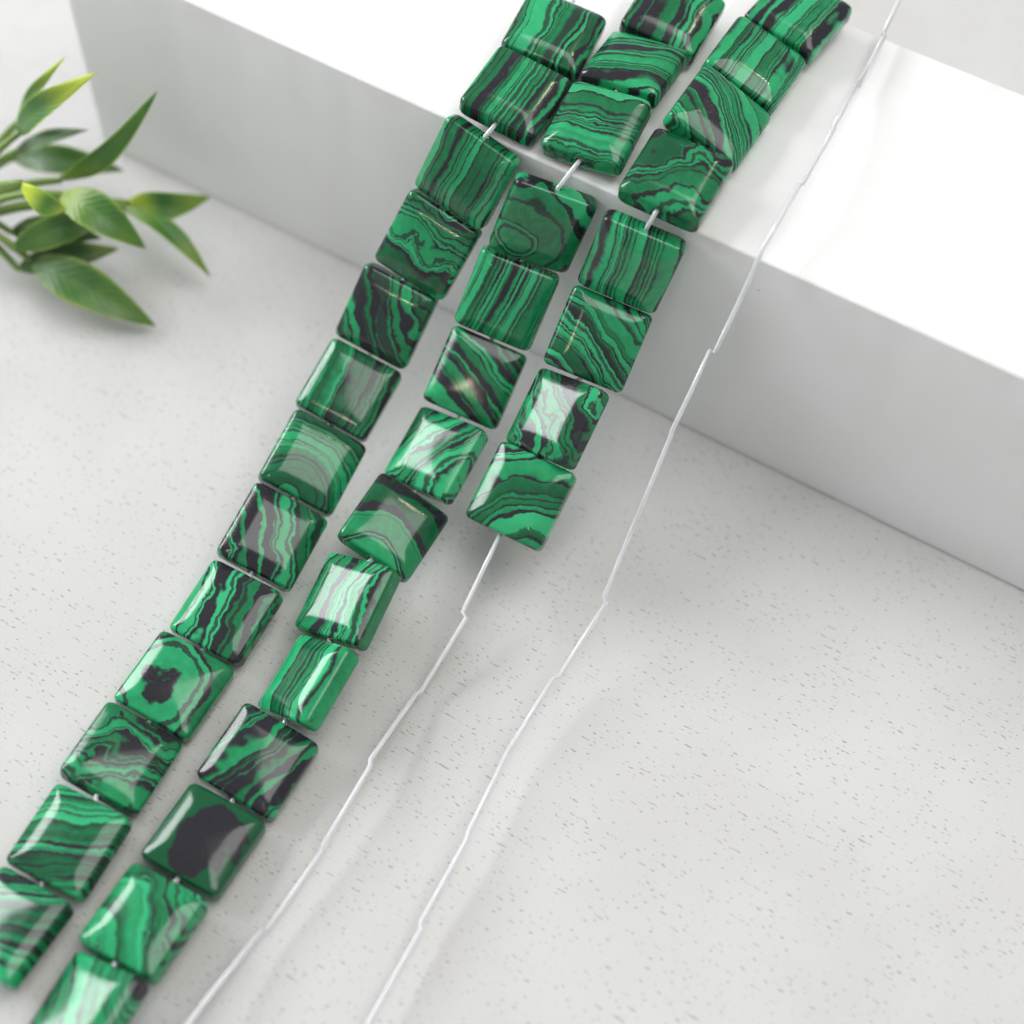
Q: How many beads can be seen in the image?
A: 35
